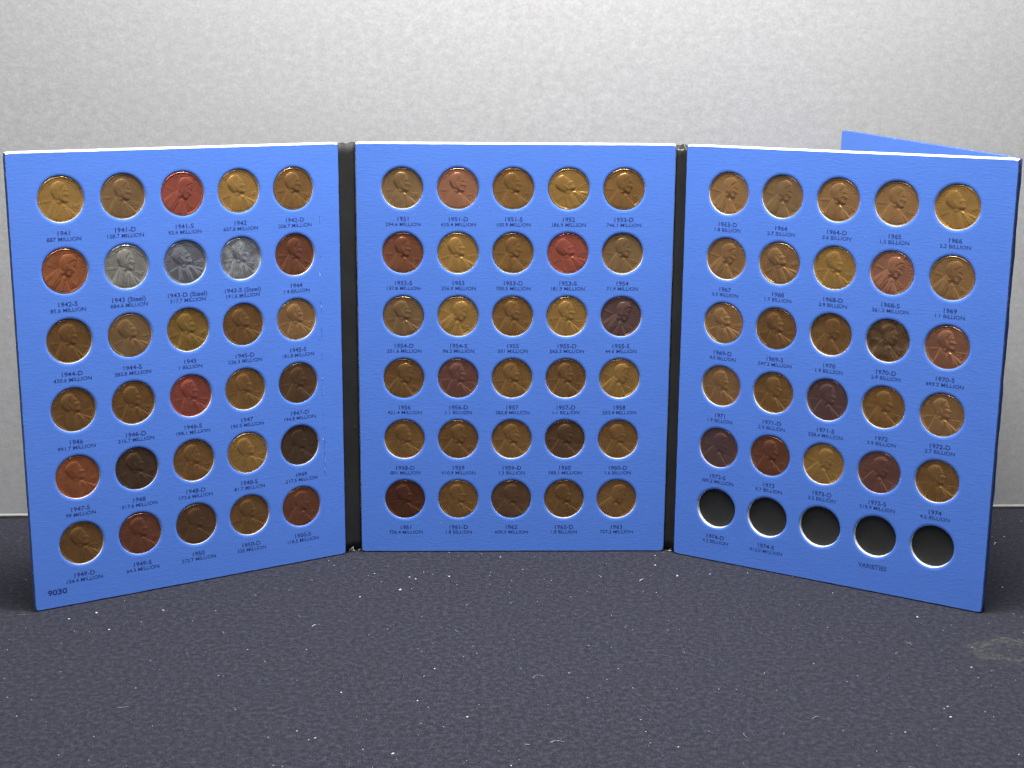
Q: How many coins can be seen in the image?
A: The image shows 85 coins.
